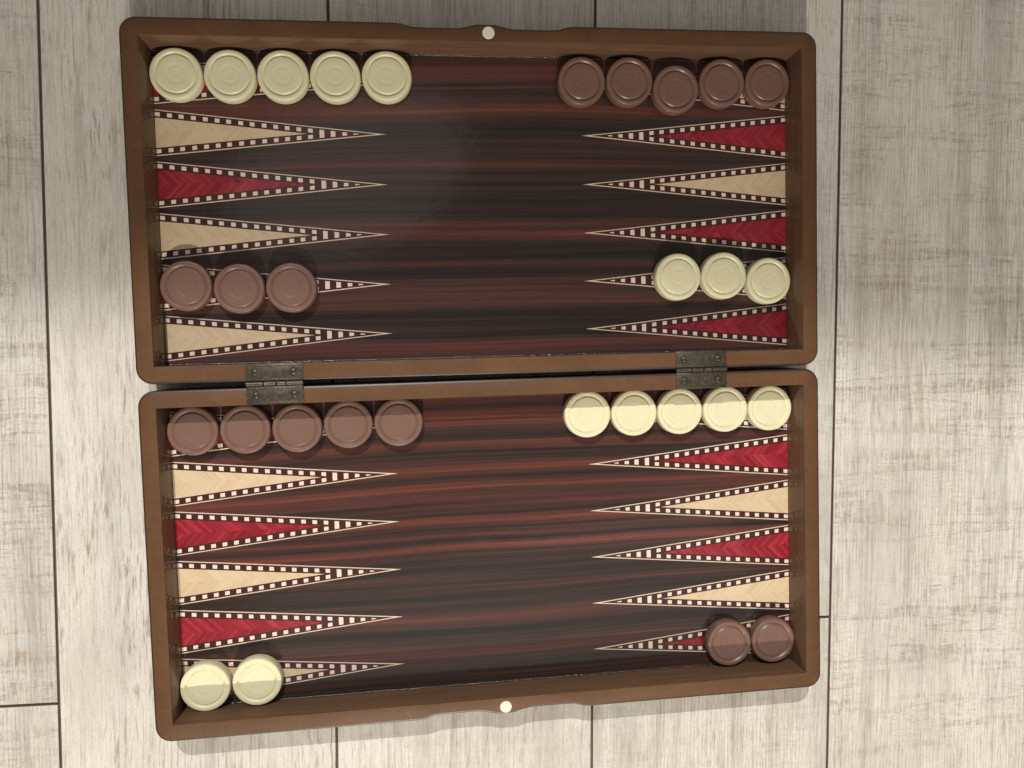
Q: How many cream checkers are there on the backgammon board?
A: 15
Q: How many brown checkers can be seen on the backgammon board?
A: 15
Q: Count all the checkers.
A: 30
